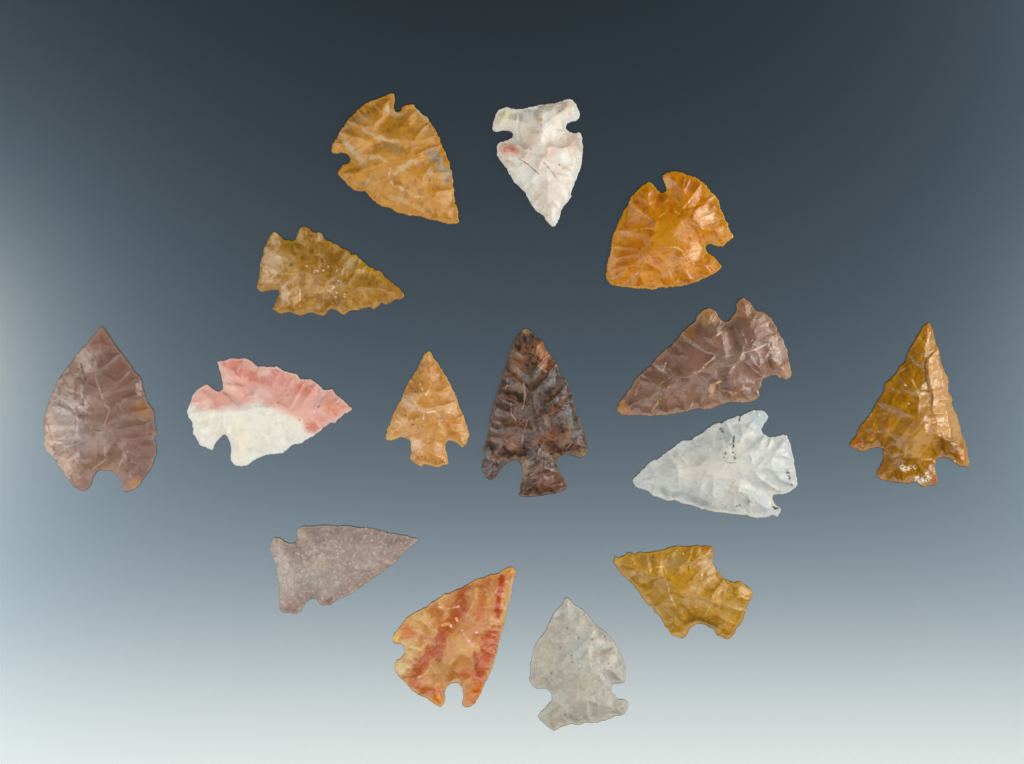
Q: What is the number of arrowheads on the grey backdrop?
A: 15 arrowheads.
